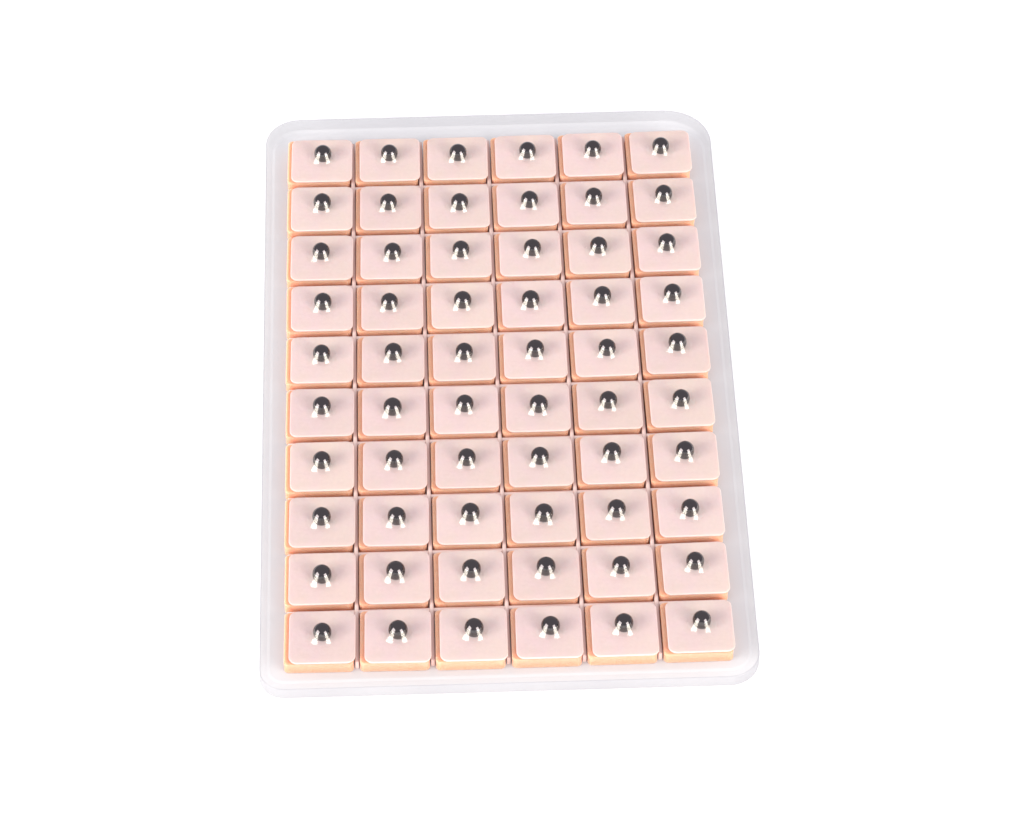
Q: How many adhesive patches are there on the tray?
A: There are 60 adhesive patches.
